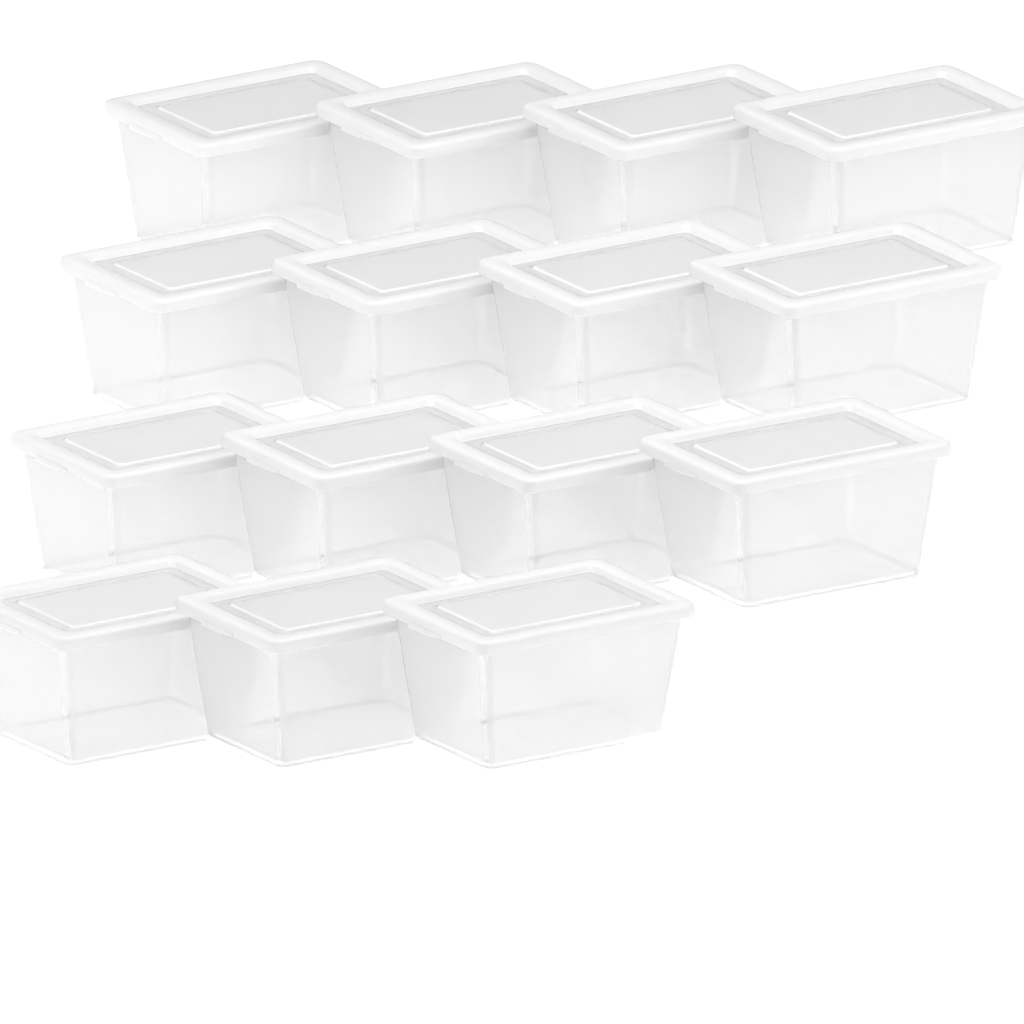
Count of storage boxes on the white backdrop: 15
